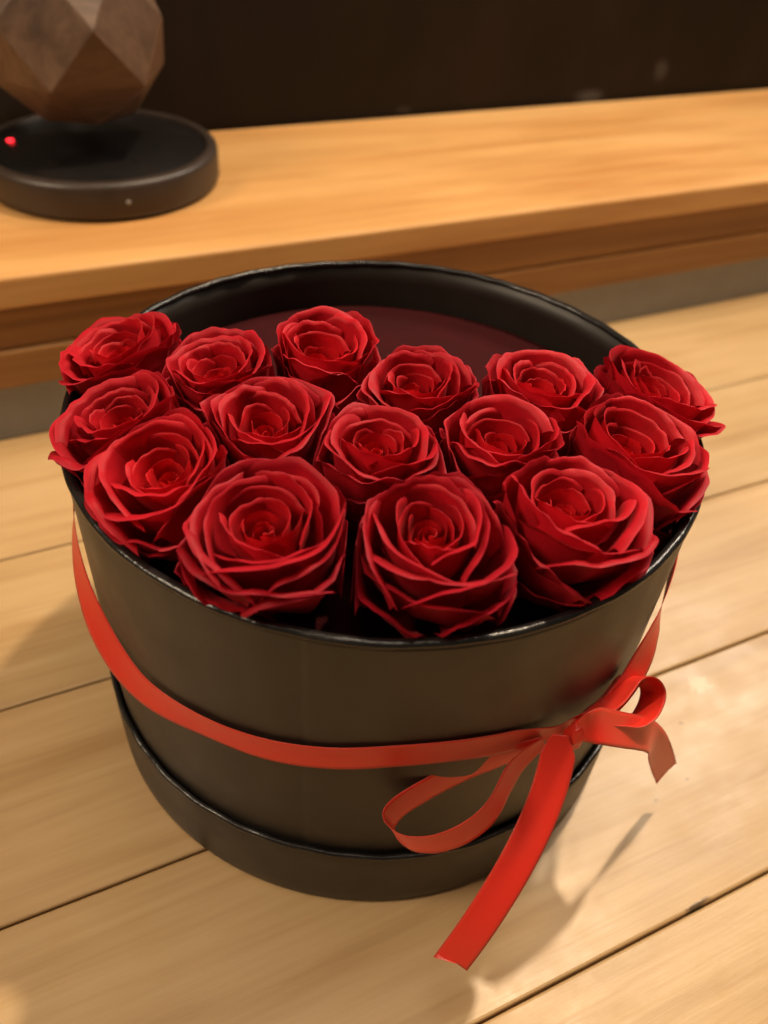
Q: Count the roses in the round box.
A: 15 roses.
